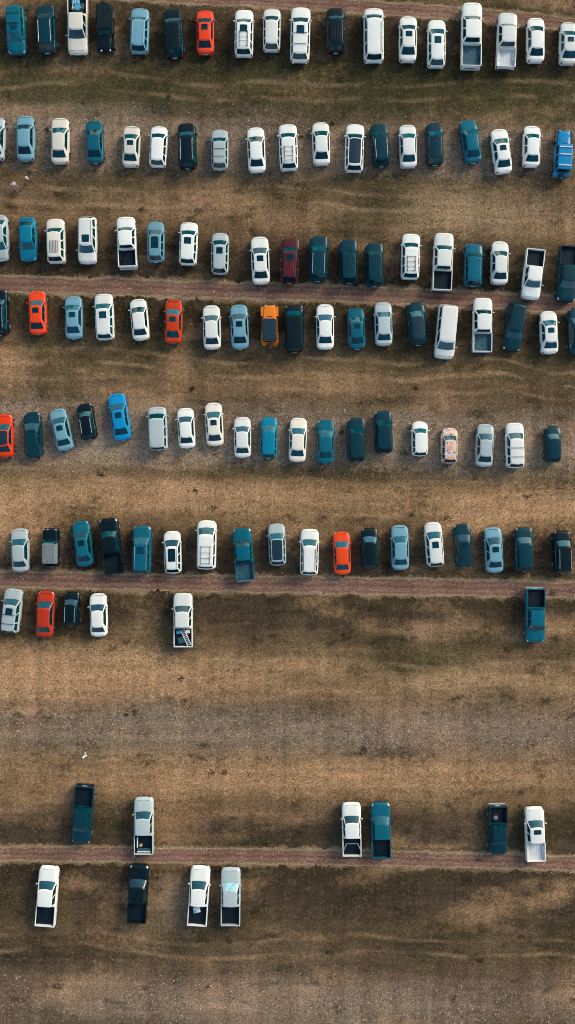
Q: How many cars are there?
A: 106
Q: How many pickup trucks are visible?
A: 22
